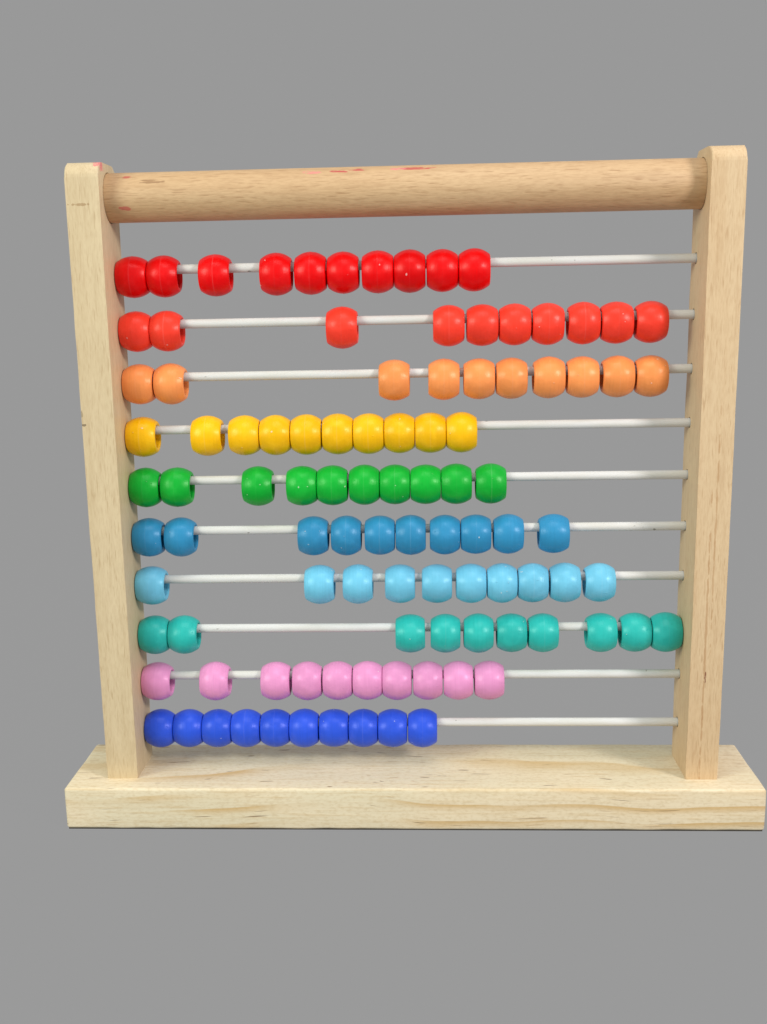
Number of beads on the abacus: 100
